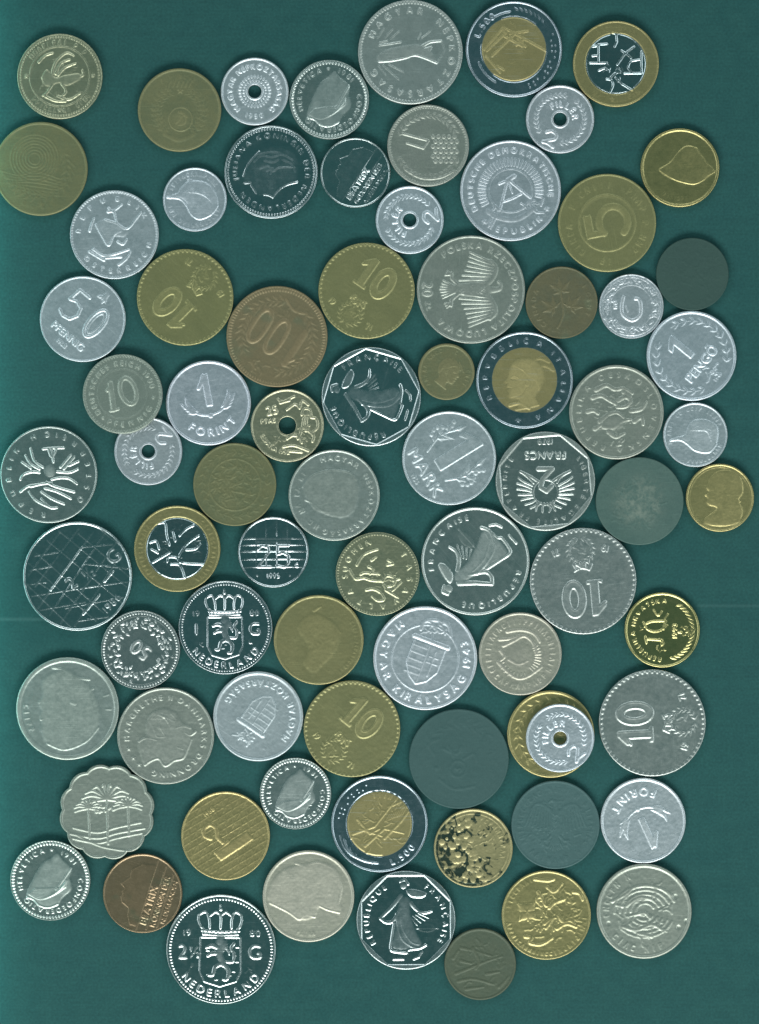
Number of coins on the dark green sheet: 78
